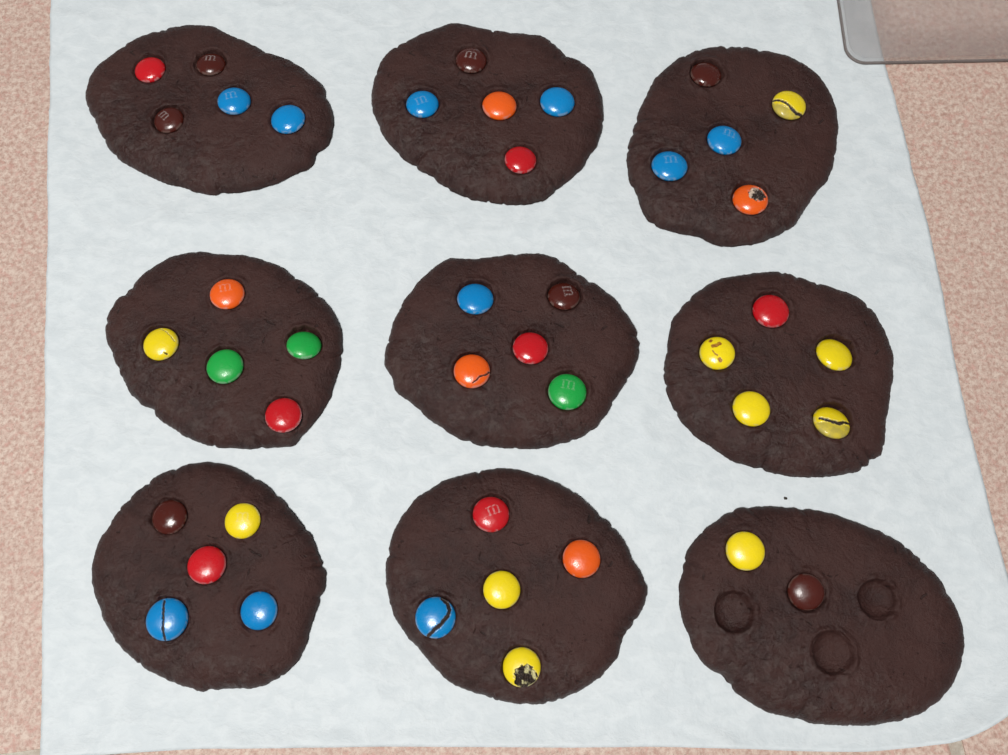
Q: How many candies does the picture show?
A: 42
